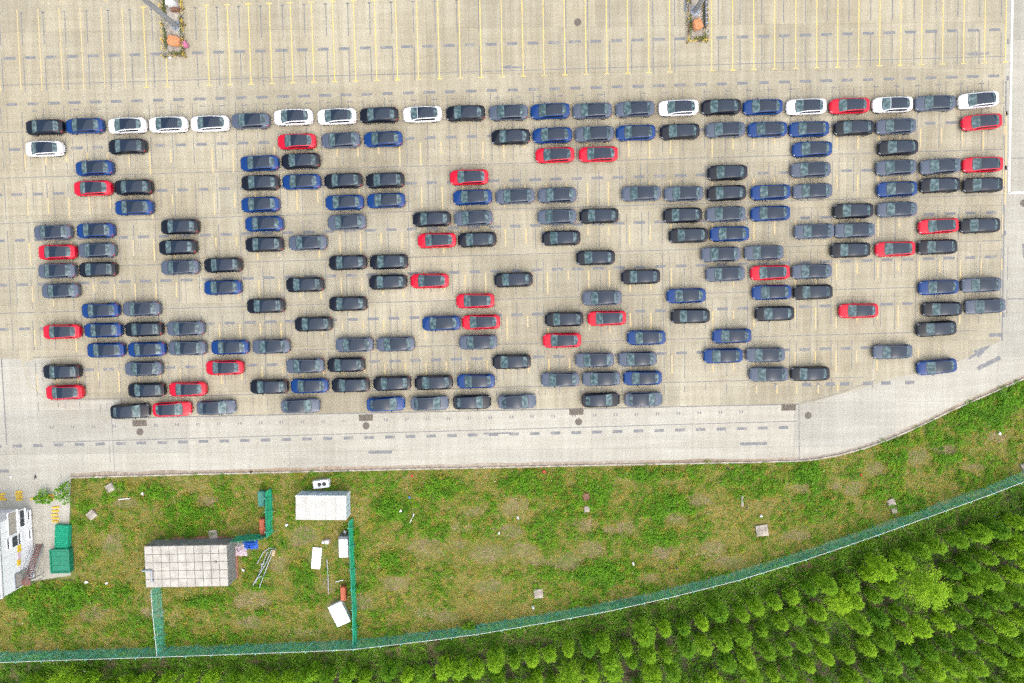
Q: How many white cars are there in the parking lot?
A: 11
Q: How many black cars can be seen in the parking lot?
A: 62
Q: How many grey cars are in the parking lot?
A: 58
